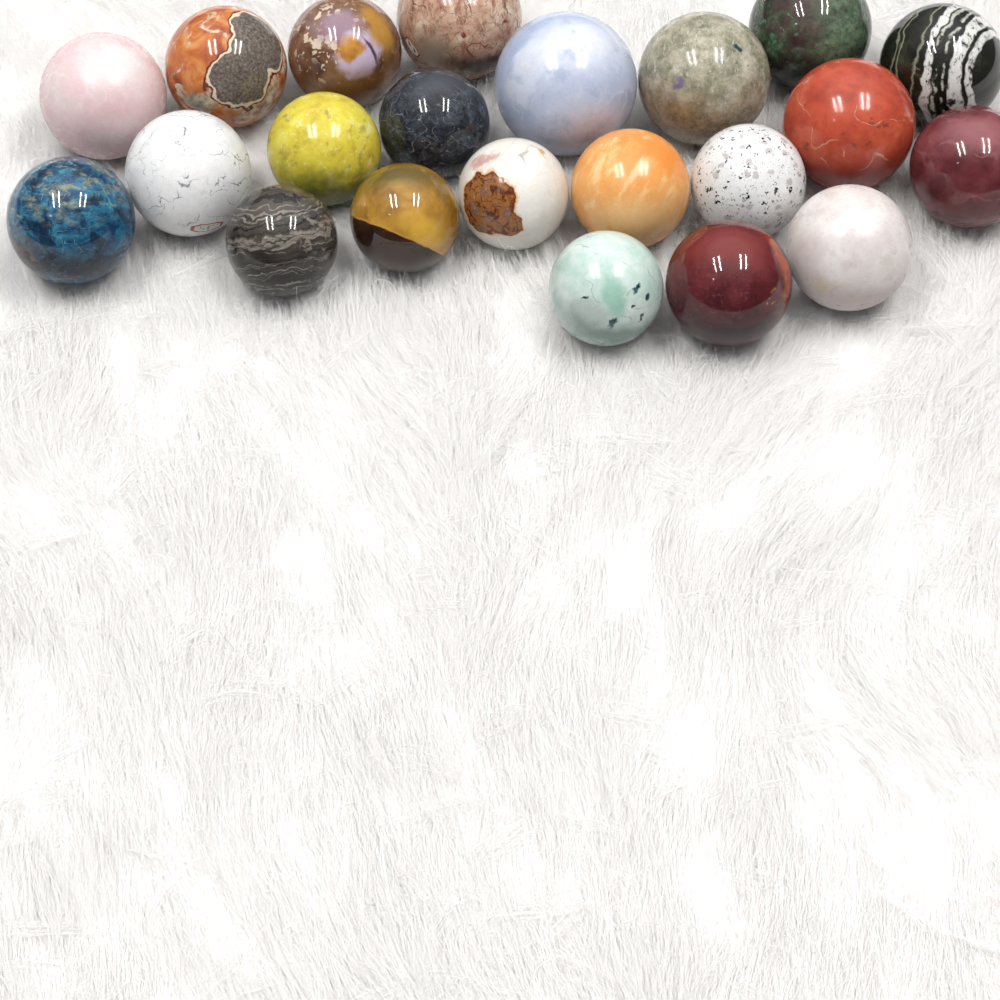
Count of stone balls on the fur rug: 22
